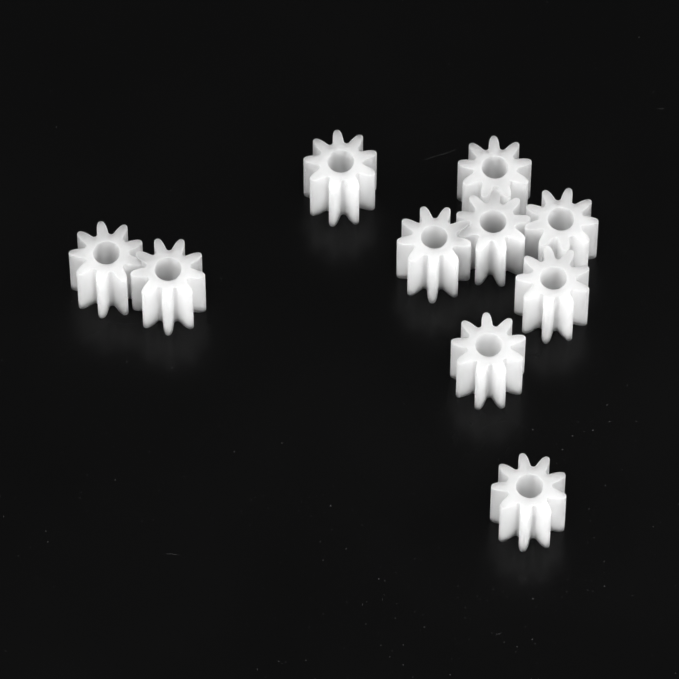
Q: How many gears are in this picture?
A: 10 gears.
